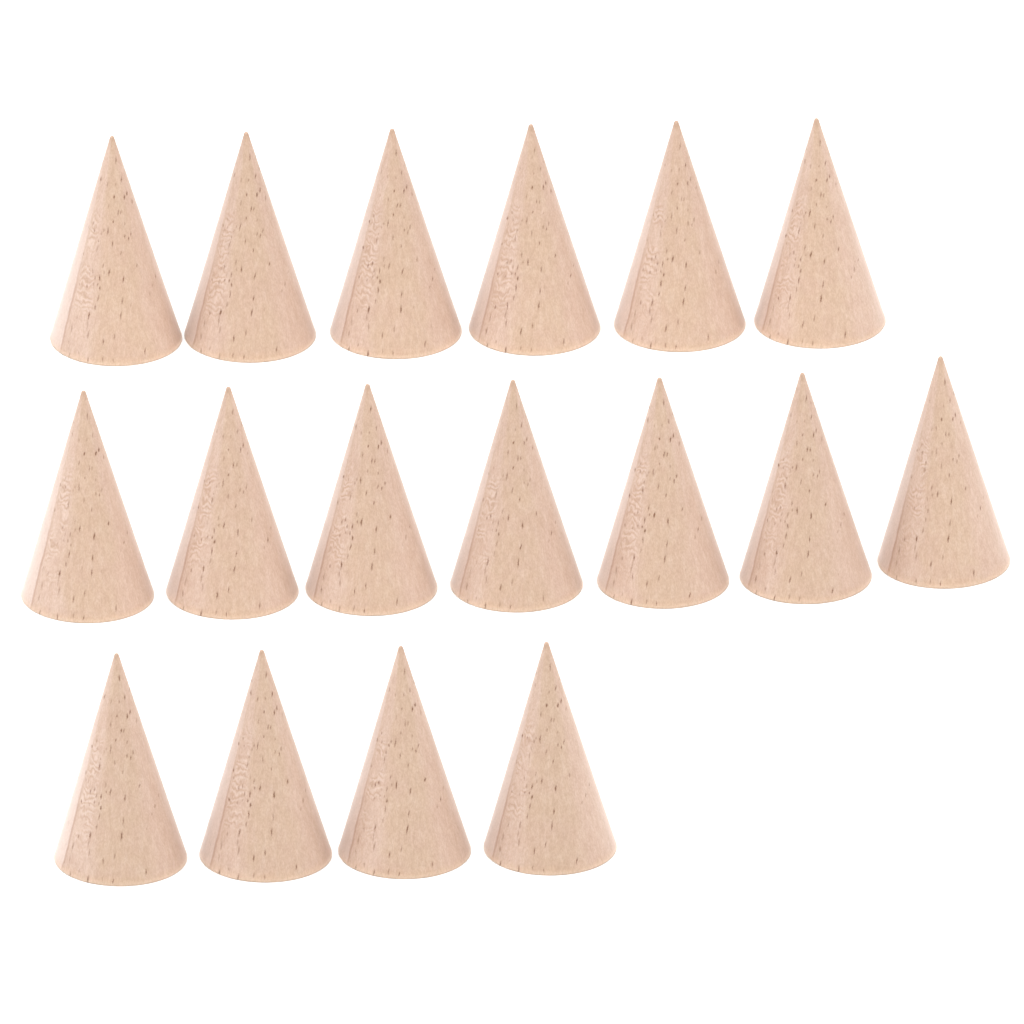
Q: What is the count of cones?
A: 17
